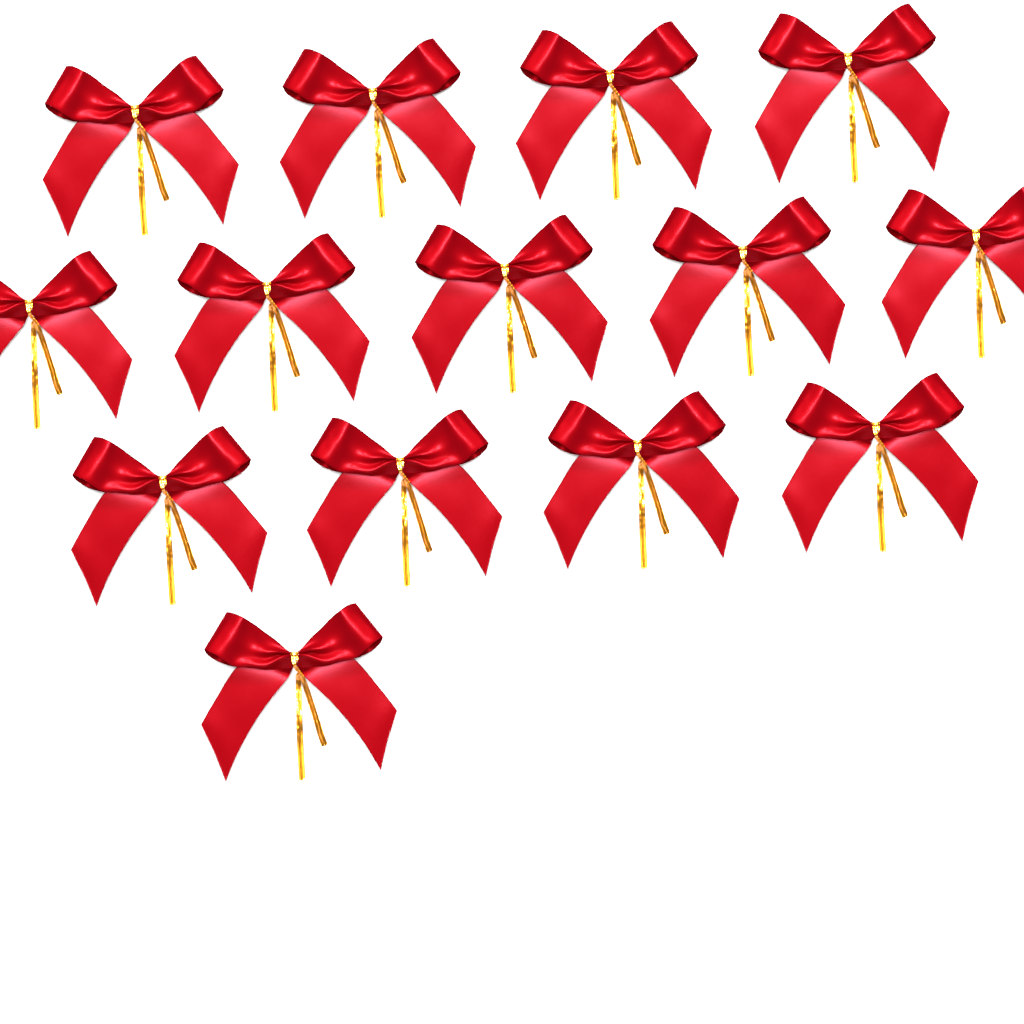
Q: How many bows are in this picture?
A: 14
